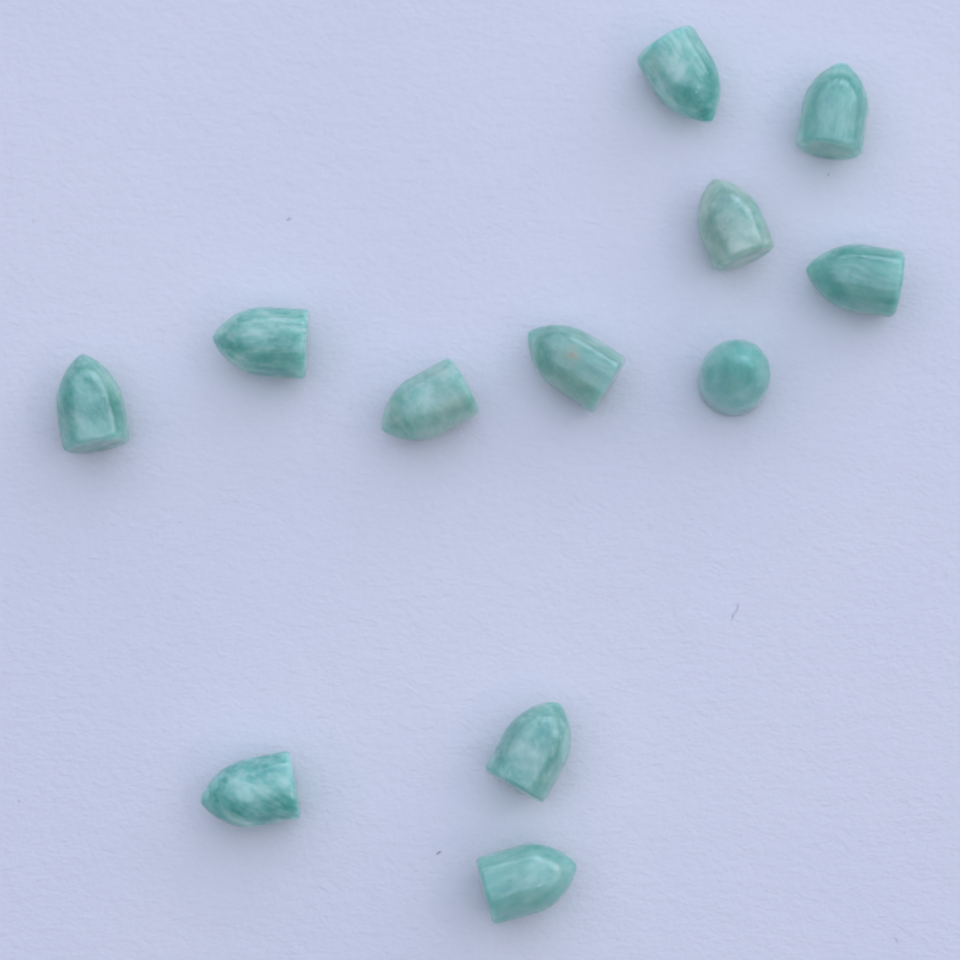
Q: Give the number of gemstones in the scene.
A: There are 12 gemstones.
